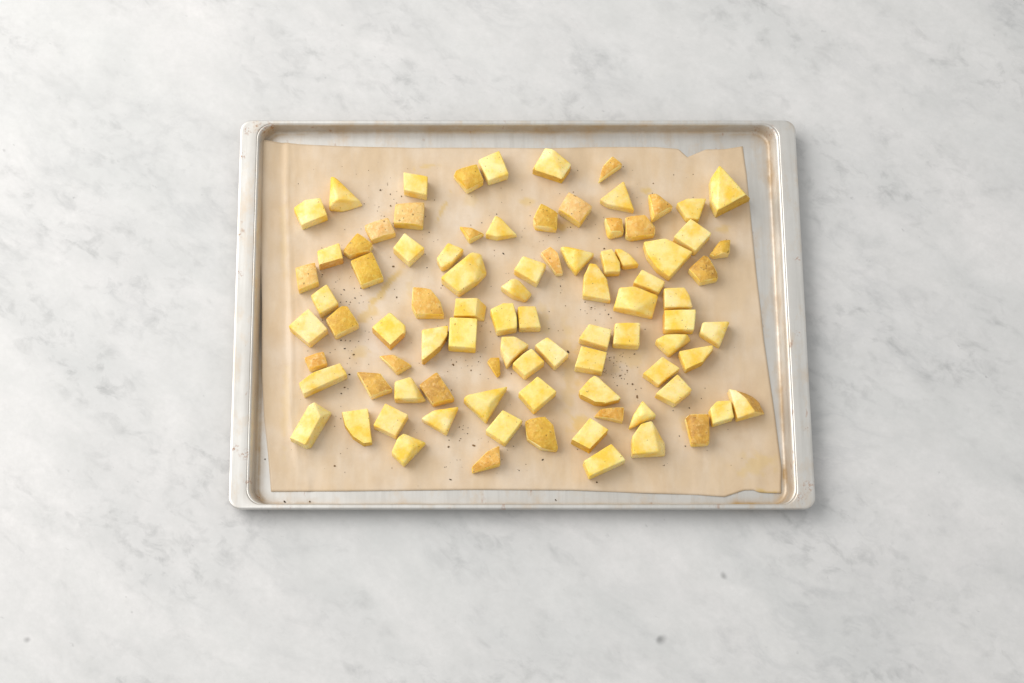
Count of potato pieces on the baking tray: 88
